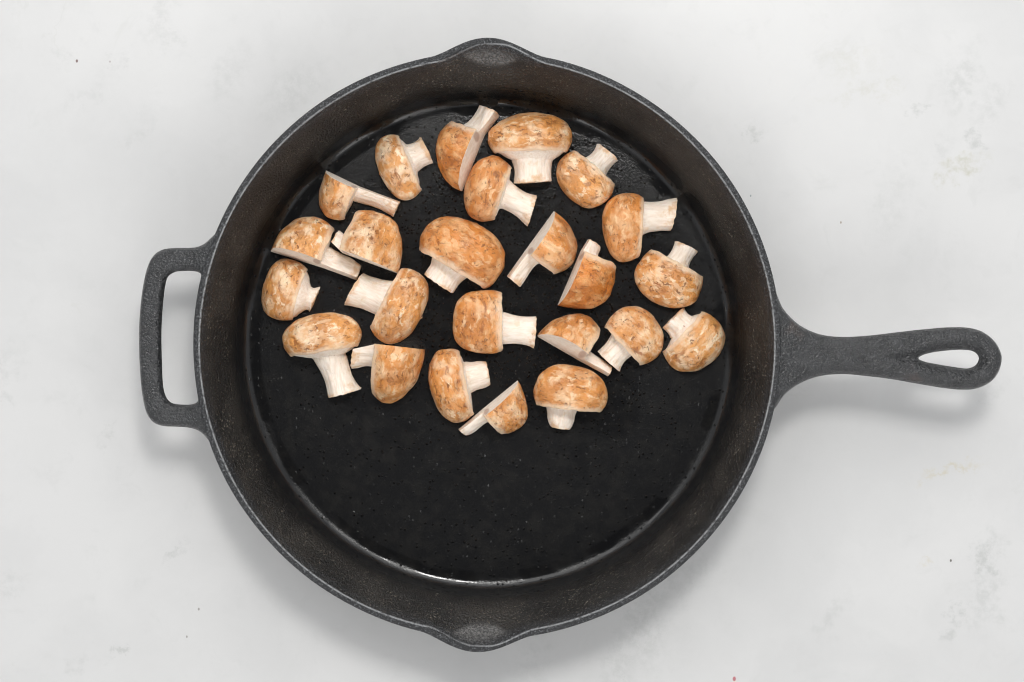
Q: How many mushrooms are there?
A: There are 24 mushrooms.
